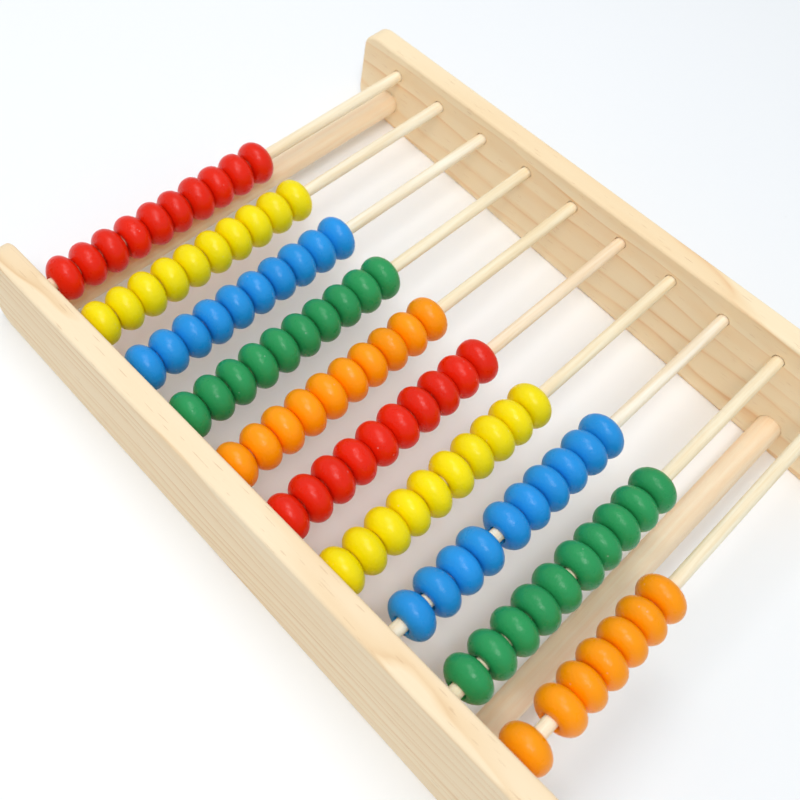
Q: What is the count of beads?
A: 97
